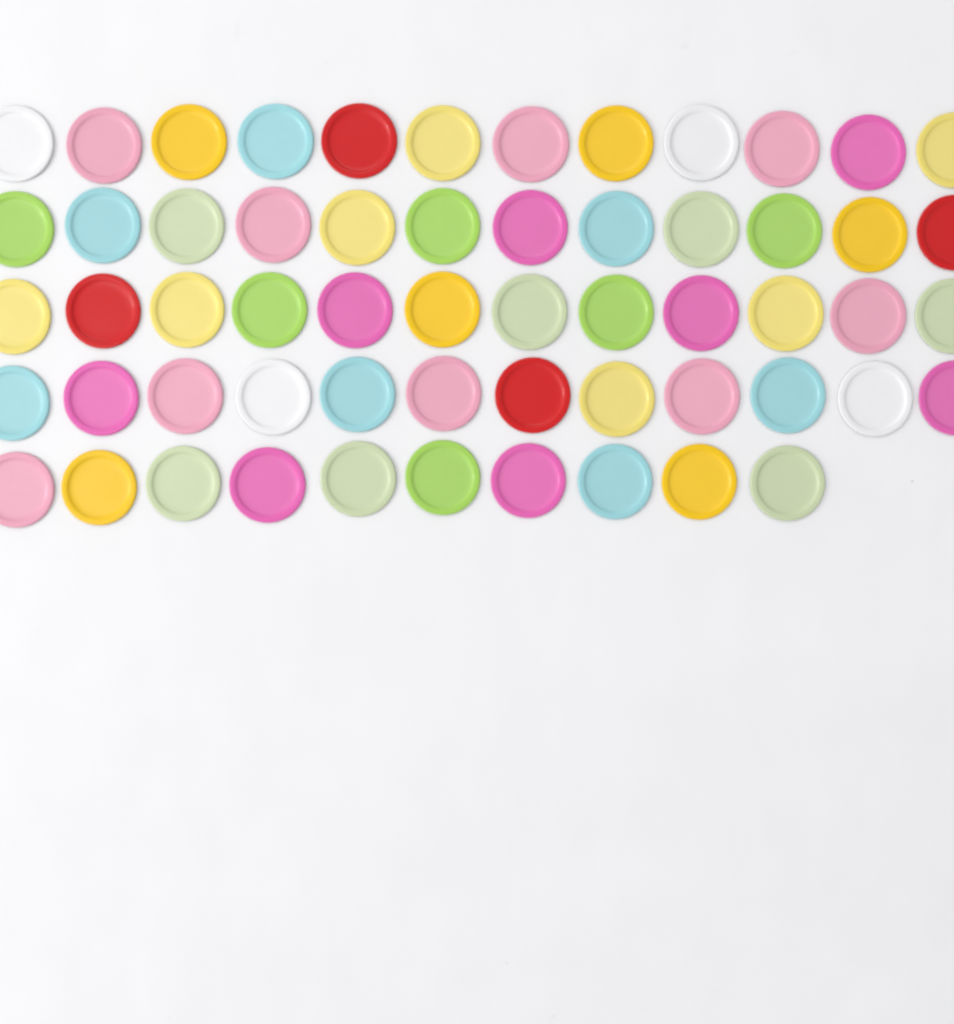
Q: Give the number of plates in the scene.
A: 58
